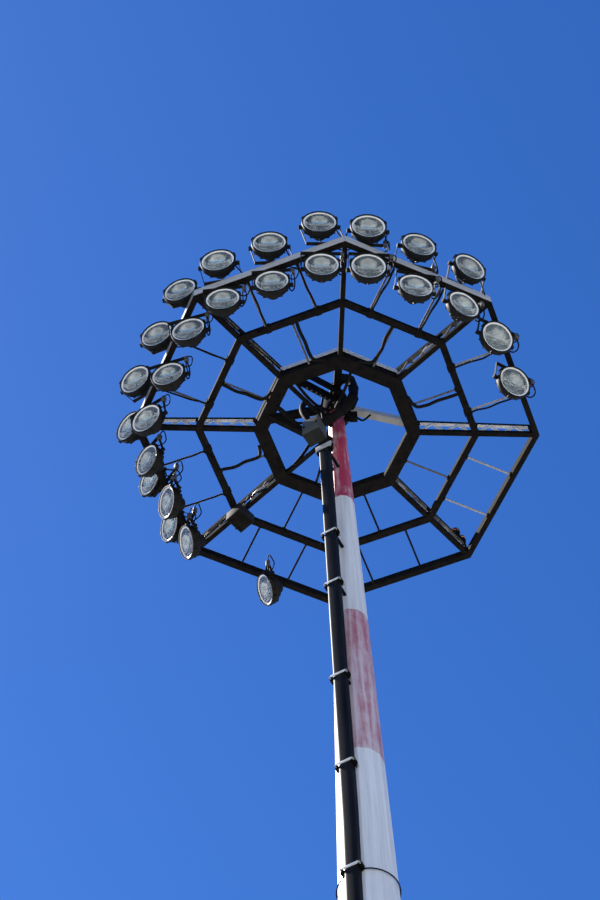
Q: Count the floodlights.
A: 27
